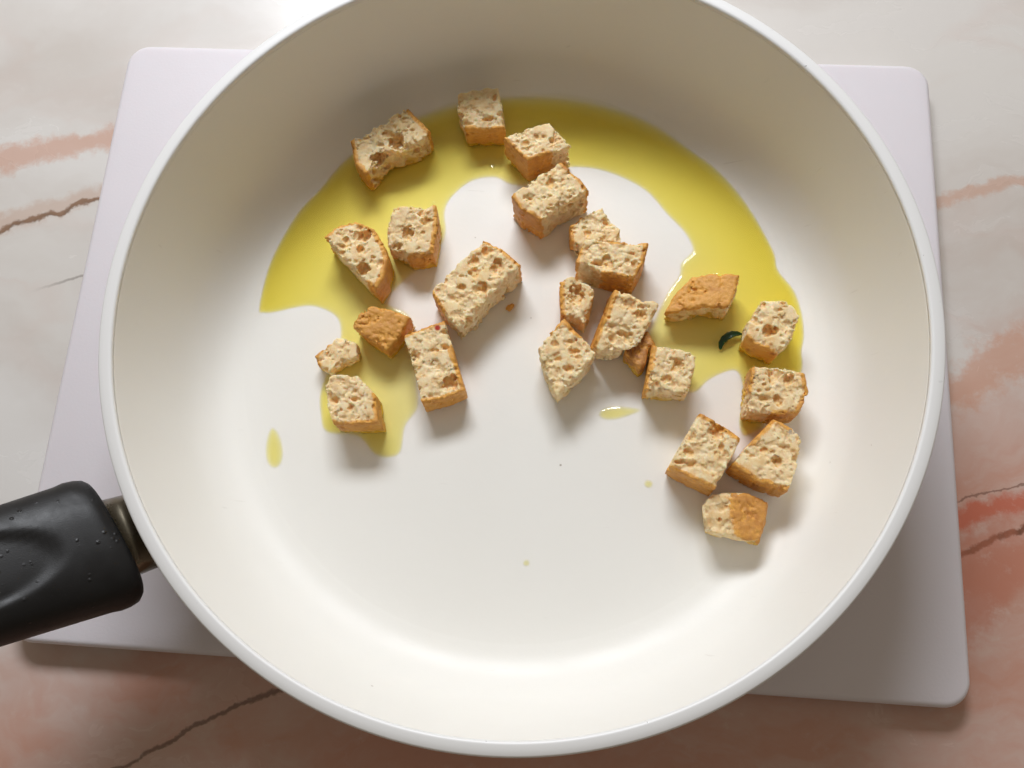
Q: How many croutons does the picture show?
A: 24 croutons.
